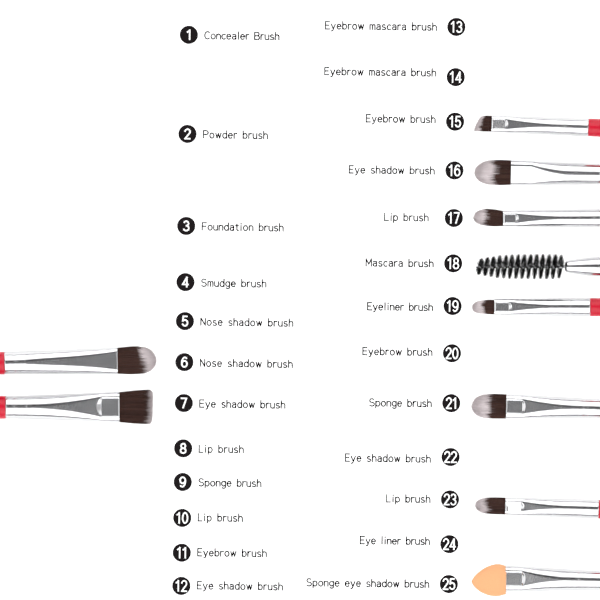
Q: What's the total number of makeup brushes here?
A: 10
